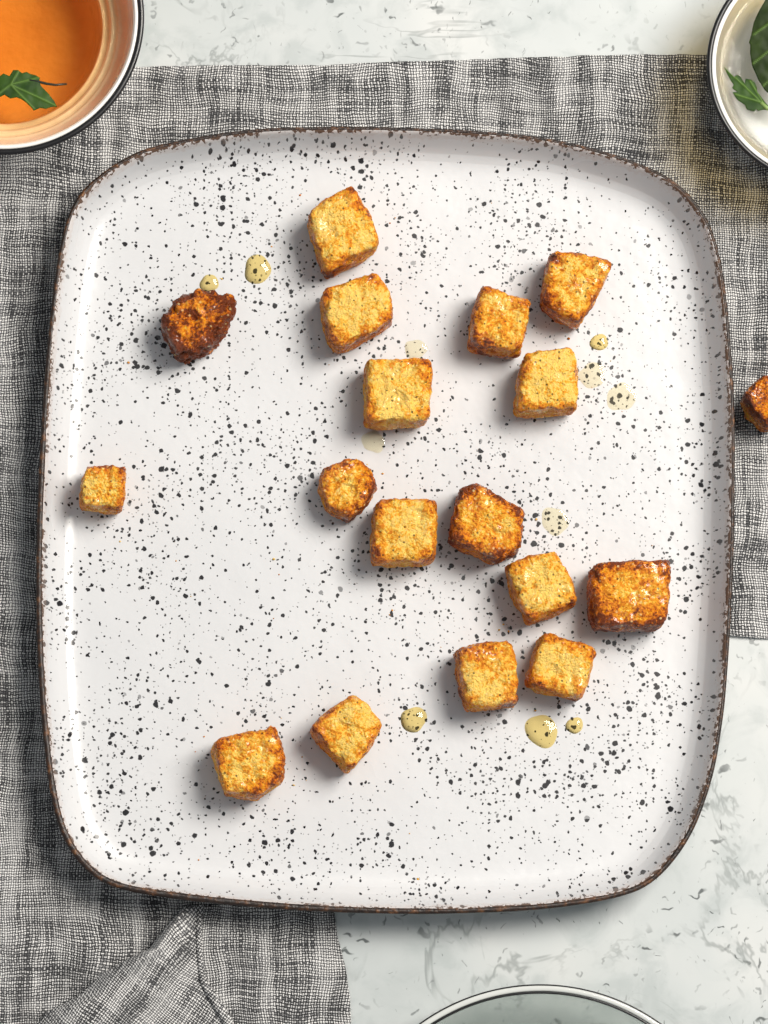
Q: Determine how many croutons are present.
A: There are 18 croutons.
